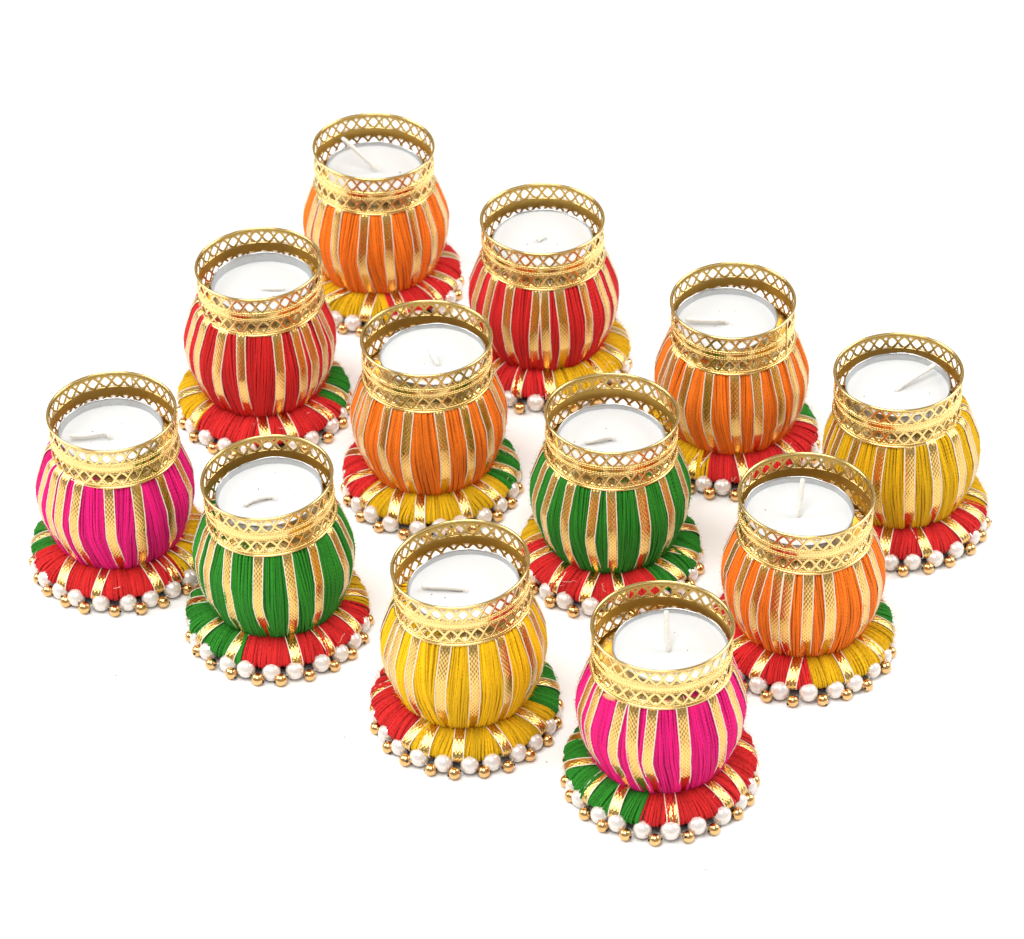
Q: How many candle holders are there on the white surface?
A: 12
